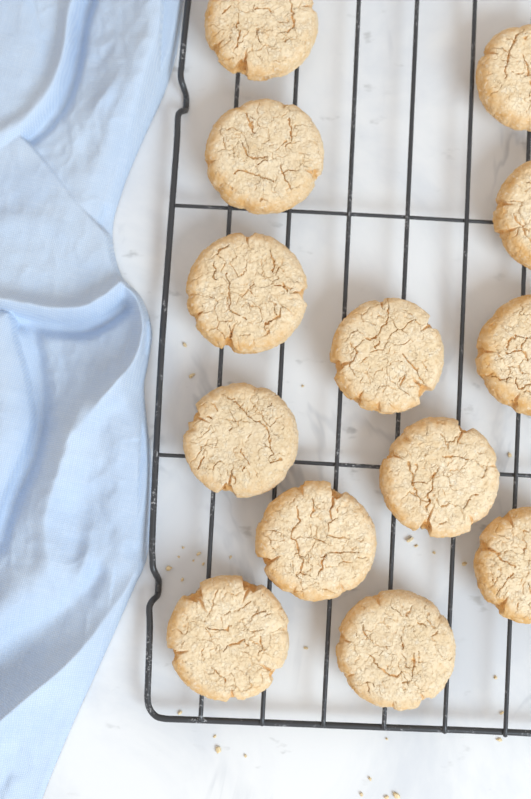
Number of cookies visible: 13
